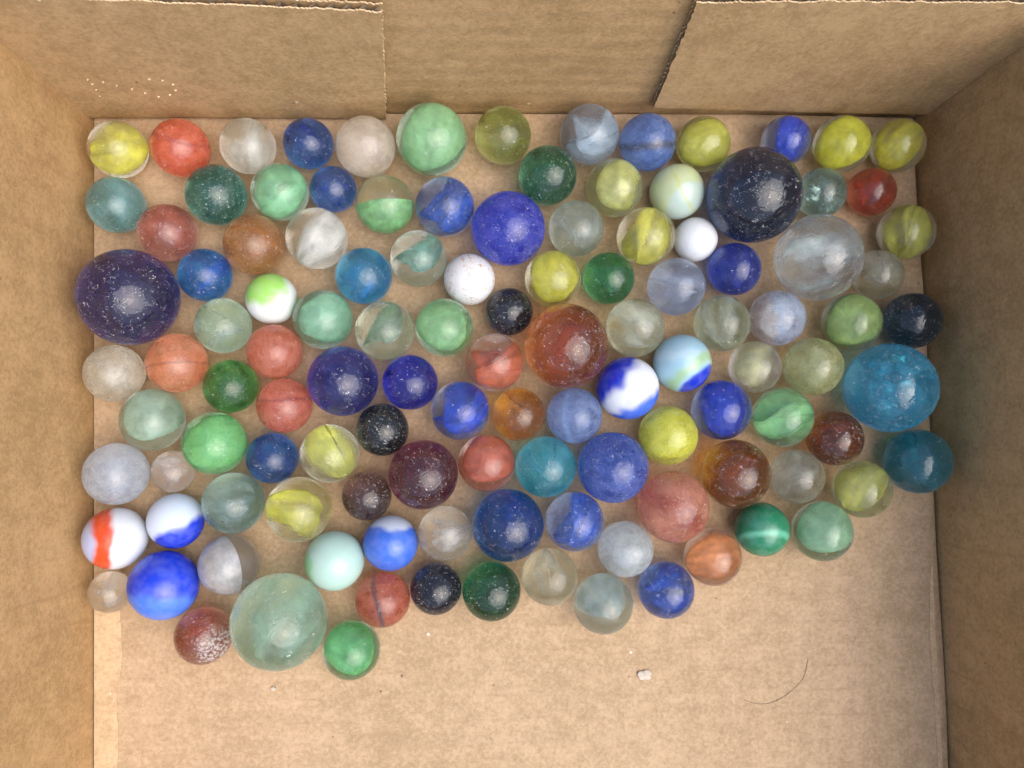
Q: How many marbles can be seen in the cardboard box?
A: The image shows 118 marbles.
